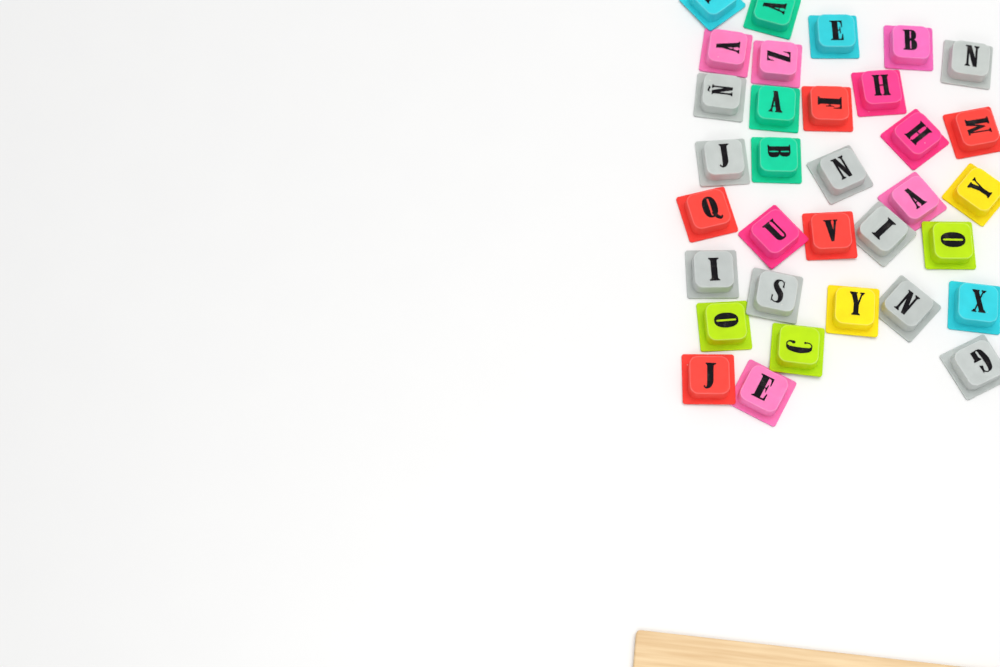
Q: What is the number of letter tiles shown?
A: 33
